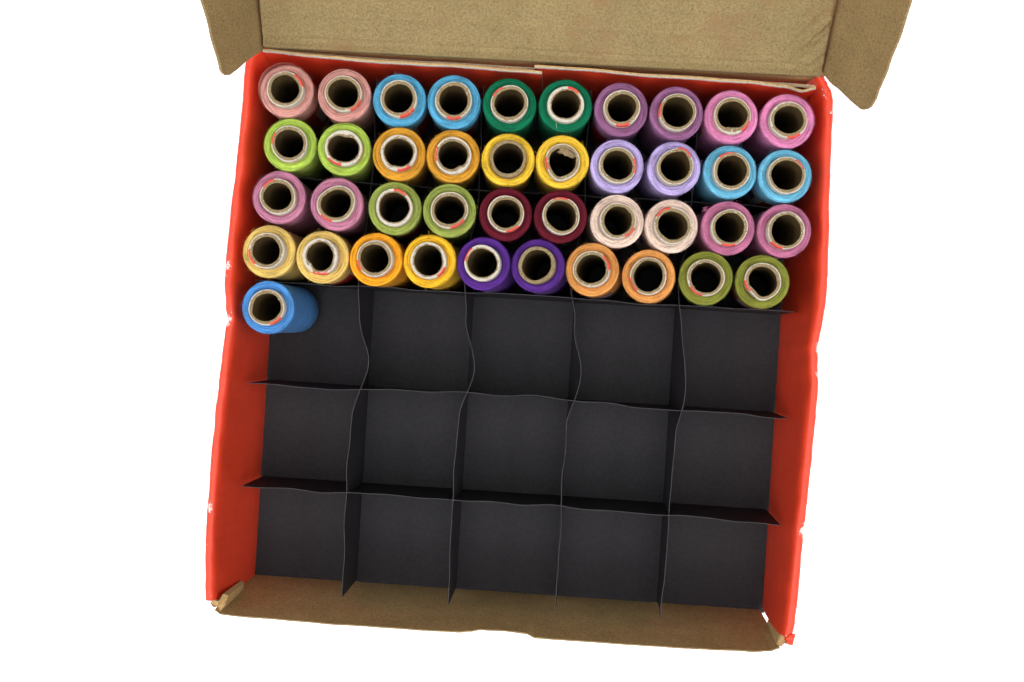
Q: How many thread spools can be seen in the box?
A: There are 41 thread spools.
